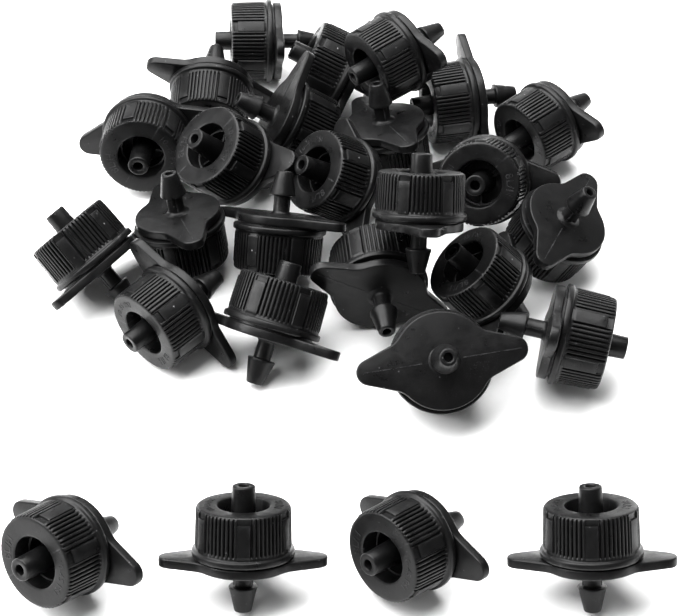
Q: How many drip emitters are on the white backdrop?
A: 27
